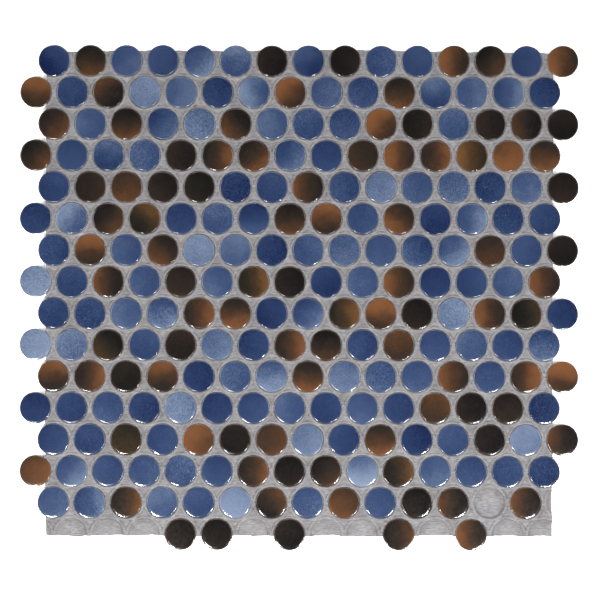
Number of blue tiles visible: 133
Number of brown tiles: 95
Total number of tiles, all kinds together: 228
